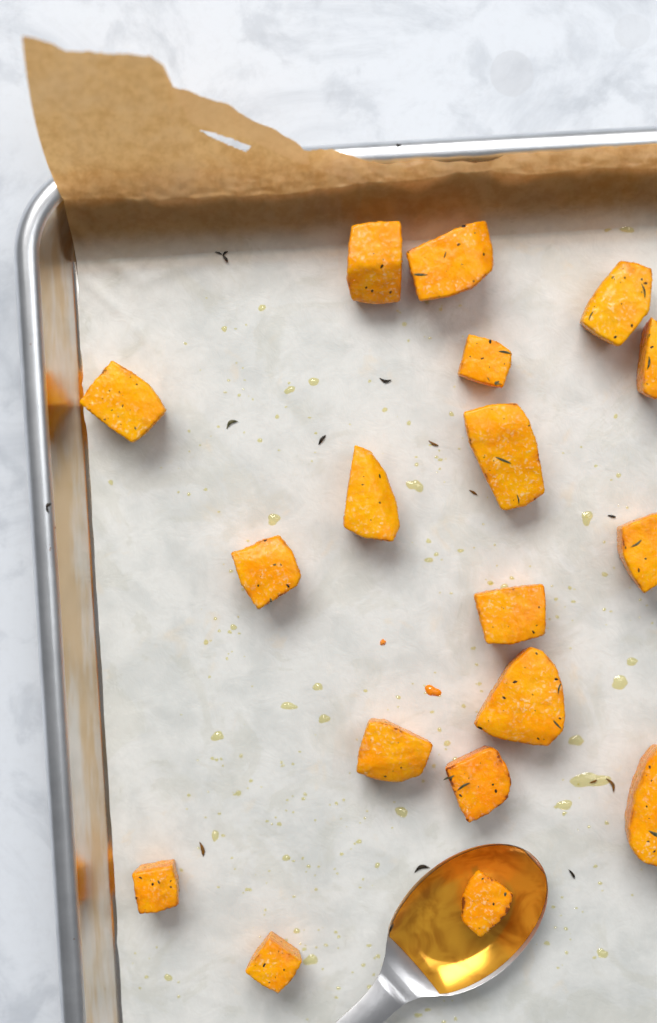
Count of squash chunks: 18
